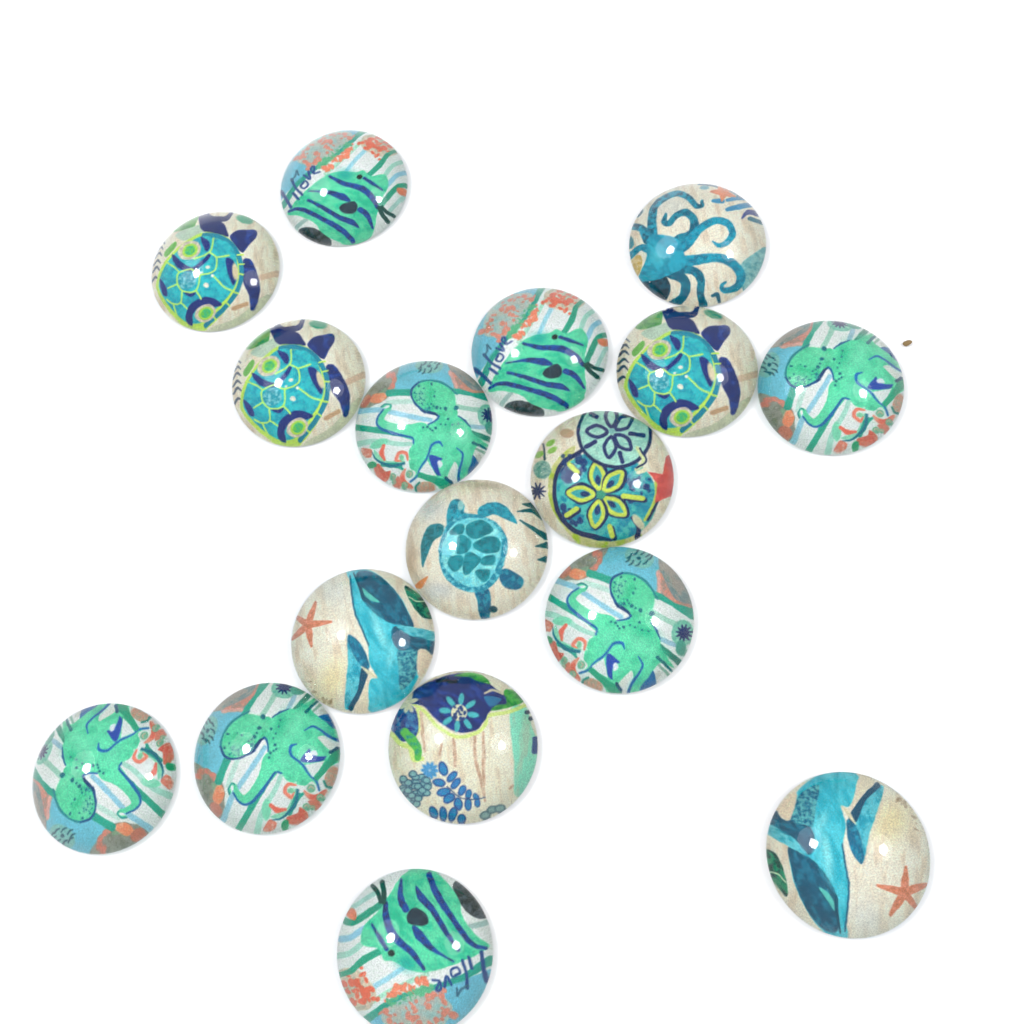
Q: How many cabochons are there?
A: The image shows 17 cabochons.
